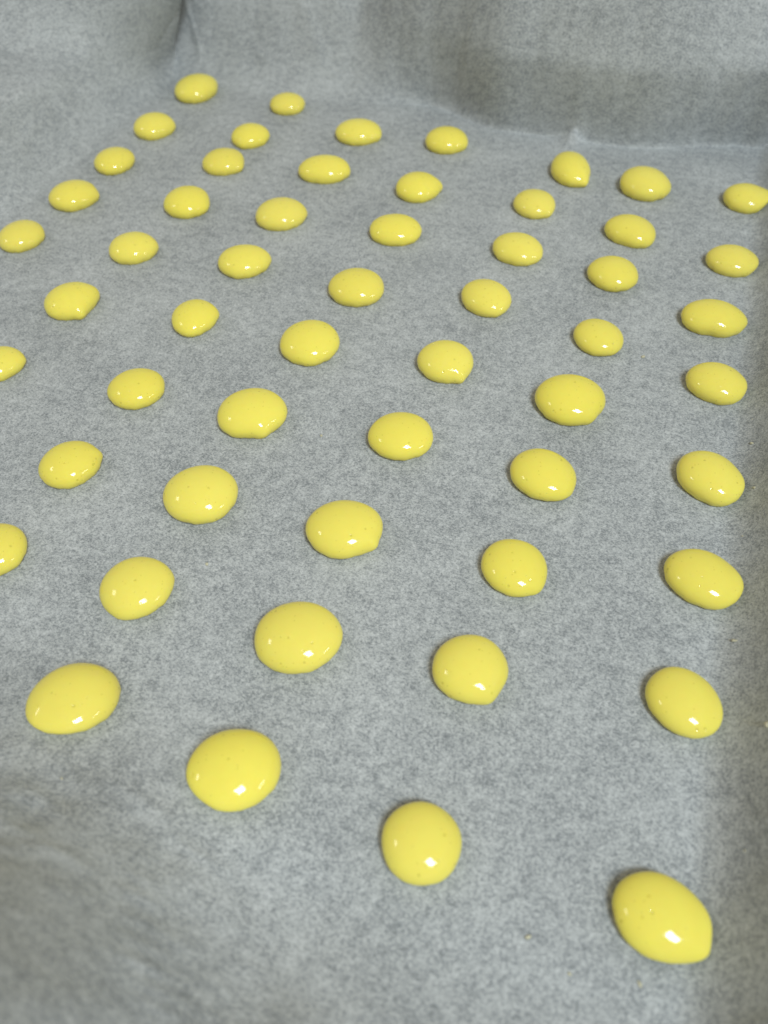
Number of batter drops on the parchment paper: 55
